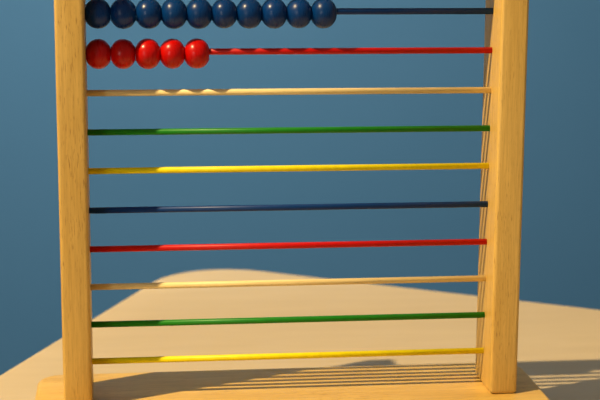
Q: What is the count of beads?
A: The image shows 15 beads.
